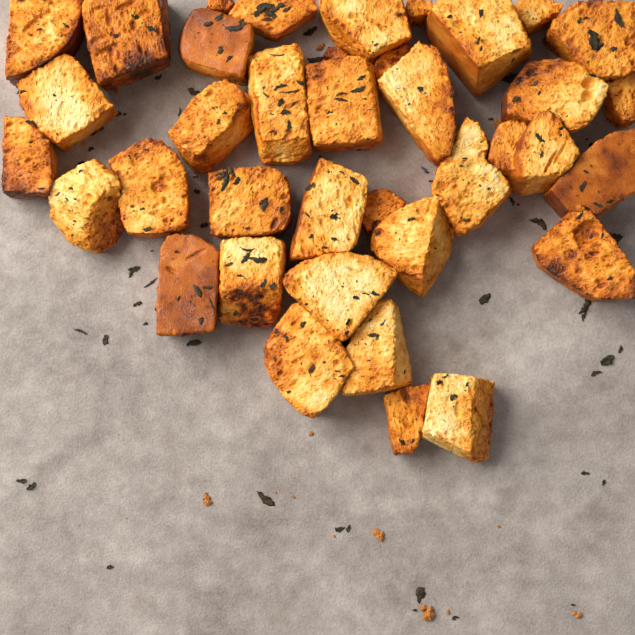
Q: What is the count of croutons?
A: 36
